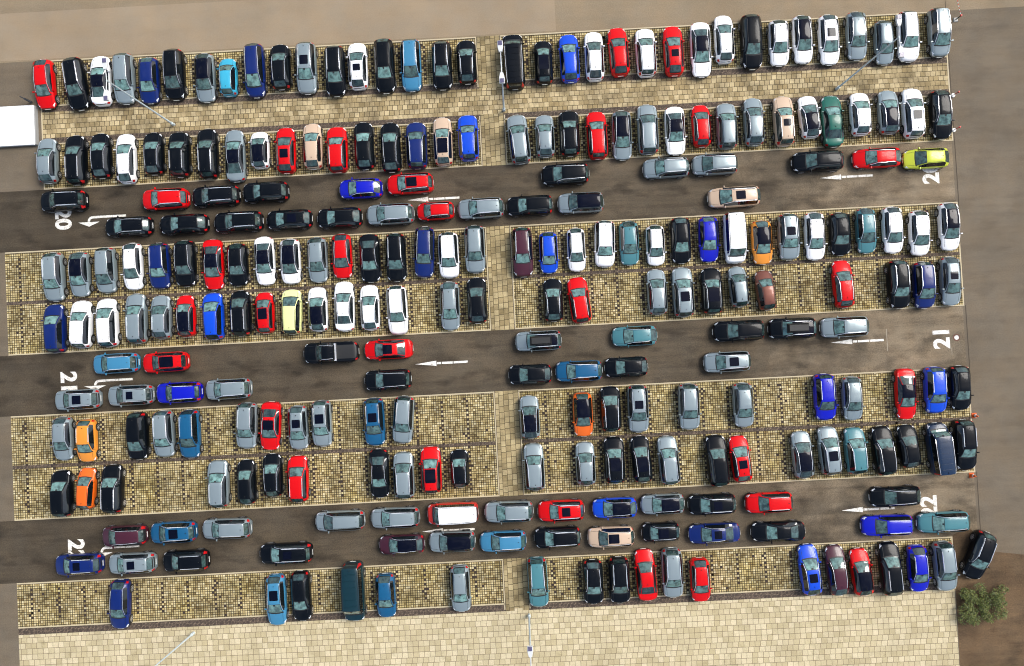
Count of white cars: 34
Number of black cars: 74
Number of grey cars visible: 67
